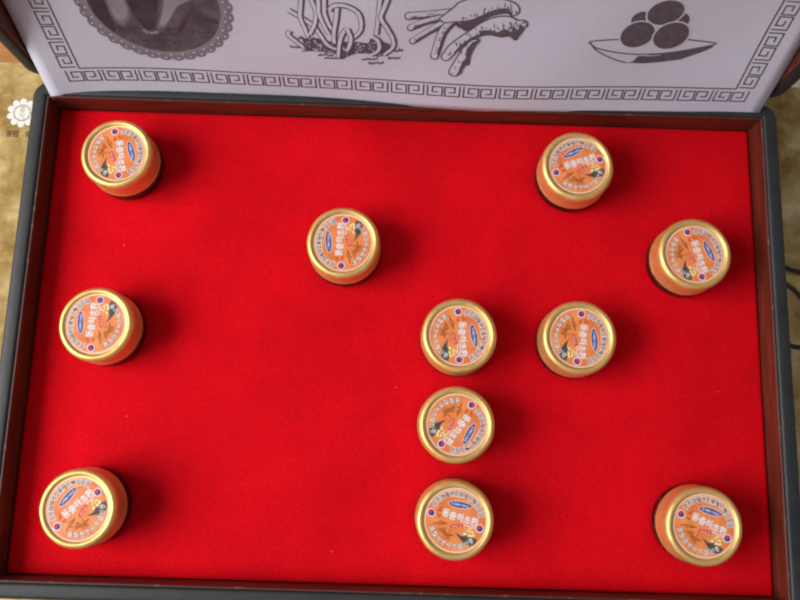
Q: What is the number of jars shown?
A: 11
